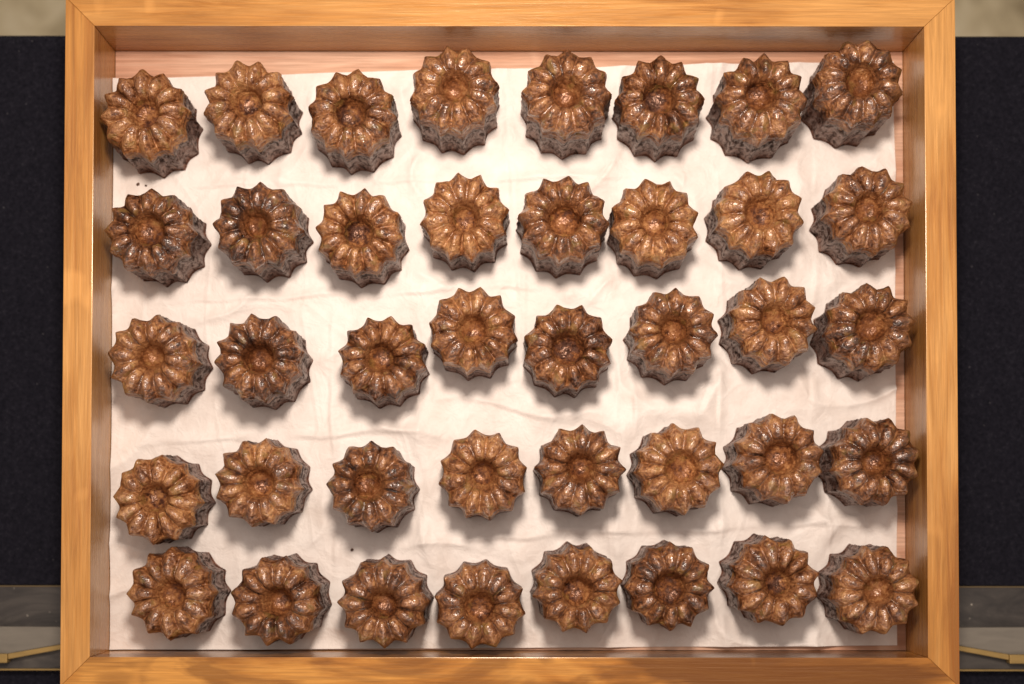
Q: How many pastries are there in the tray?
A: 40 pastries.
